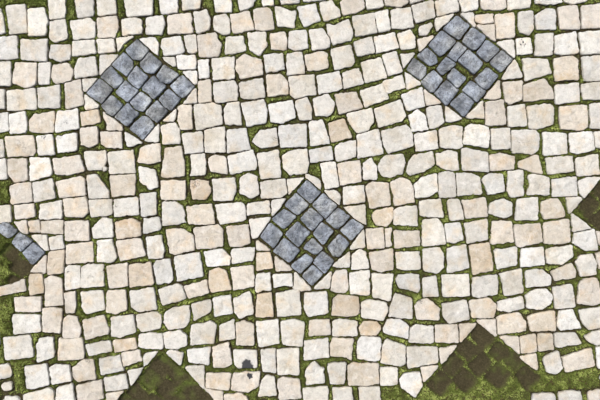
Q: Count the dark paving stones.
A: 51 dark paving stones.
